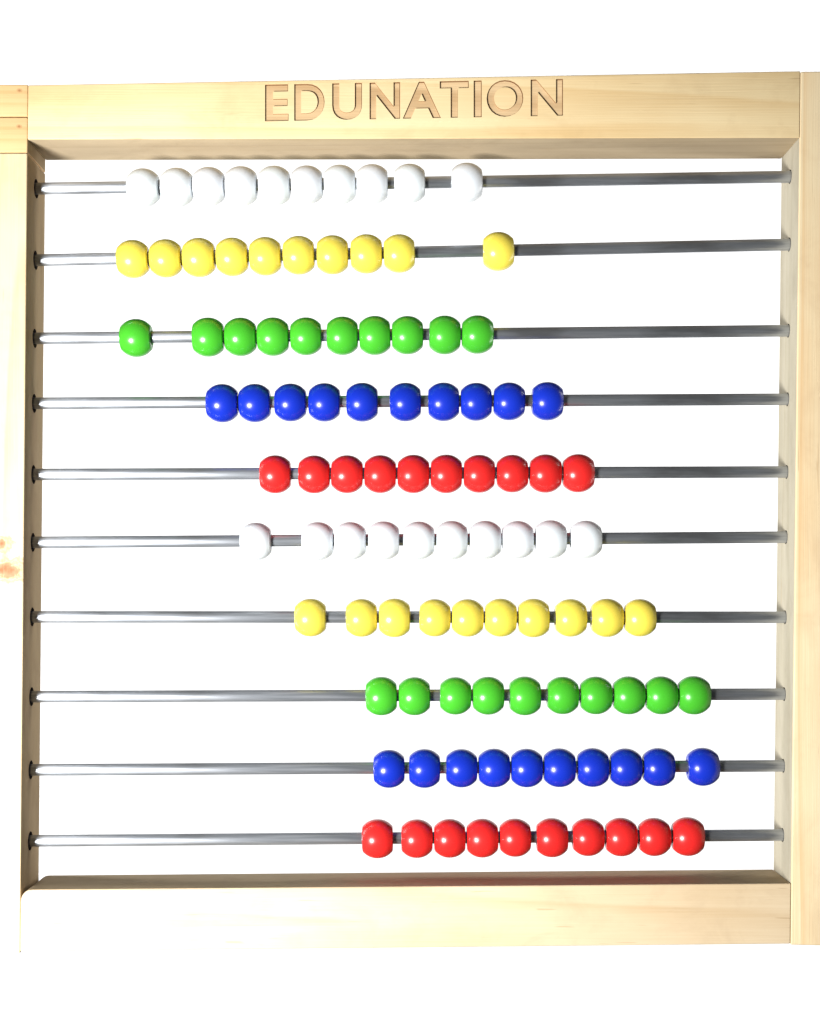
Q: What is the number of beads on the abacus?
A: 100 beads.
